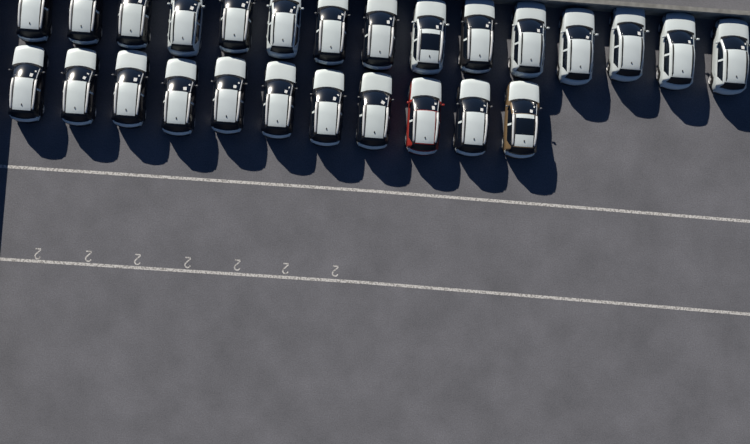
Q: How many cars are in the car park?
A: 26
